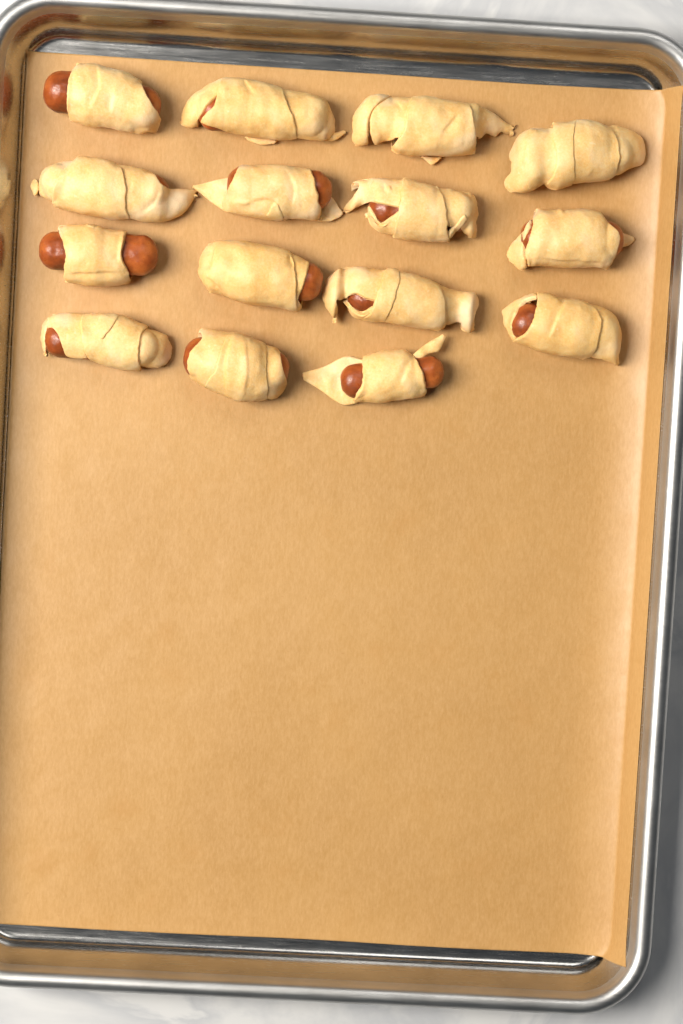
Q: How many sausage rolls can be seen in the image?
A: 15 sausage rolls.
